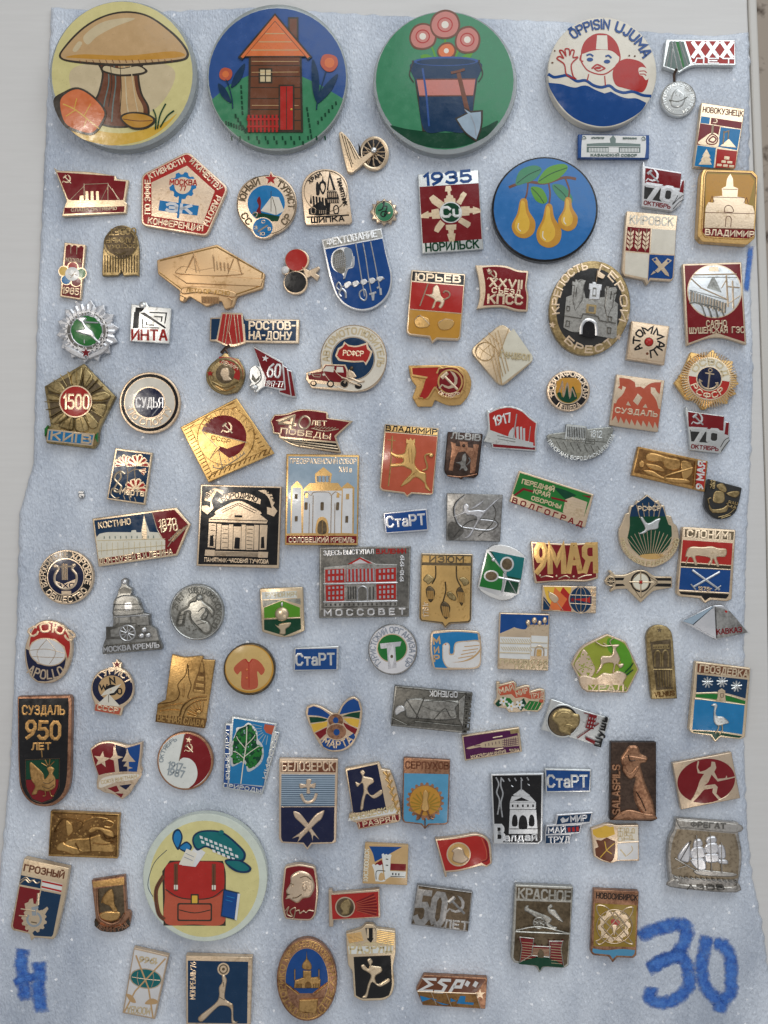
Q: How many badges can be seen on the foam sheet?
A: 115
